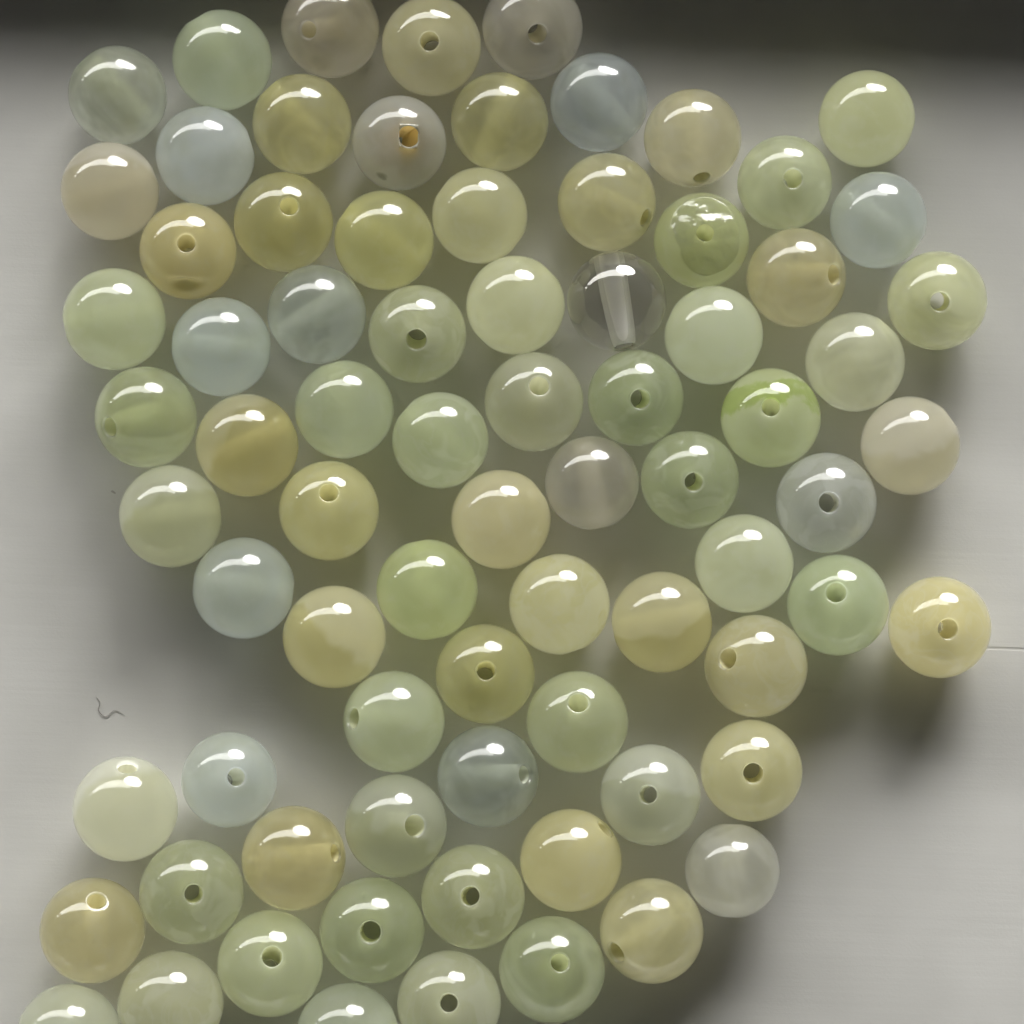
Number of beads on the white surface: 77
